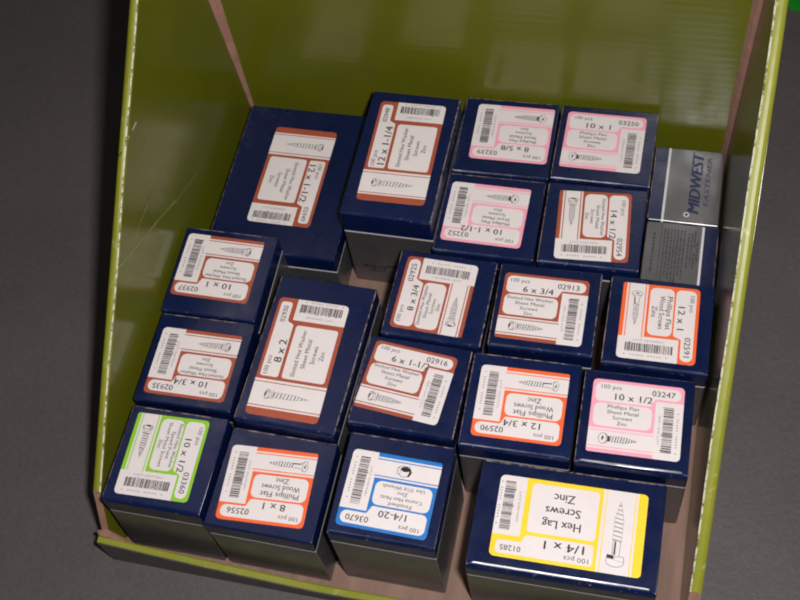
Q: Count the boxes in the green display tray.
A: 21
